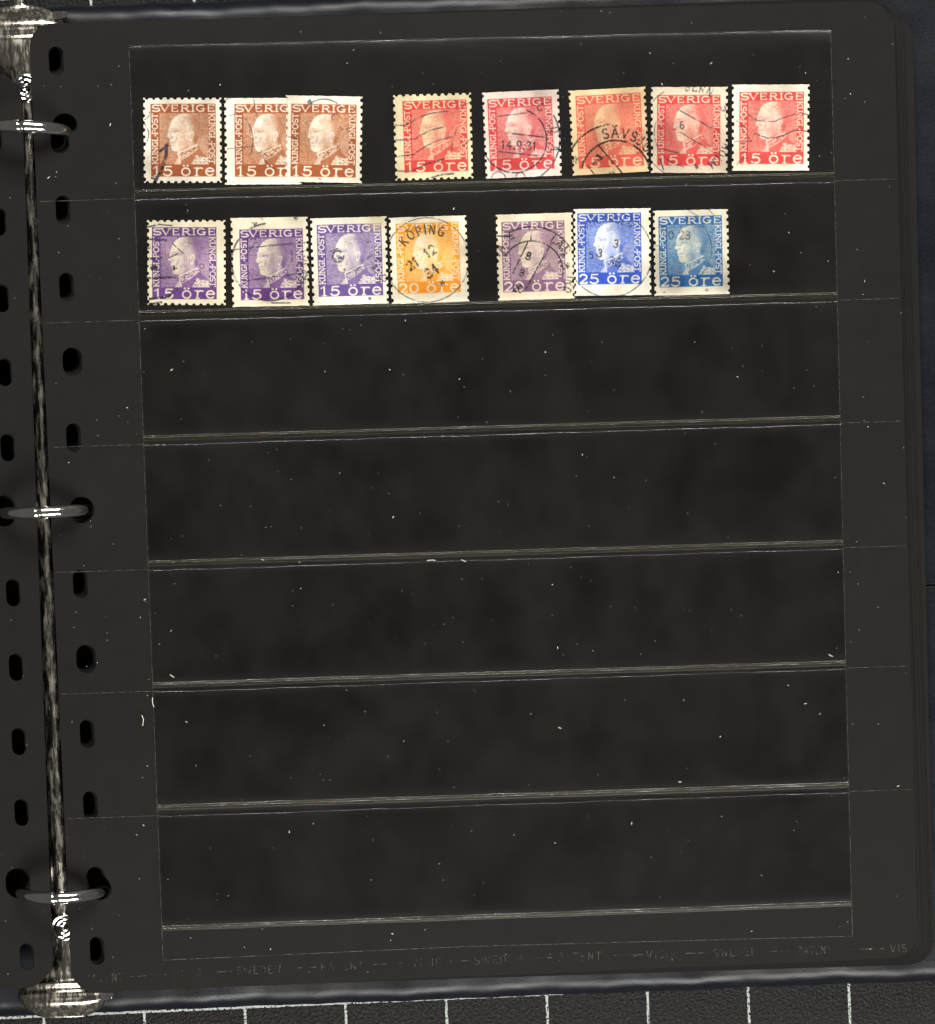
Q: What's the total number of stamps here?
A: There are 15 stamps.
